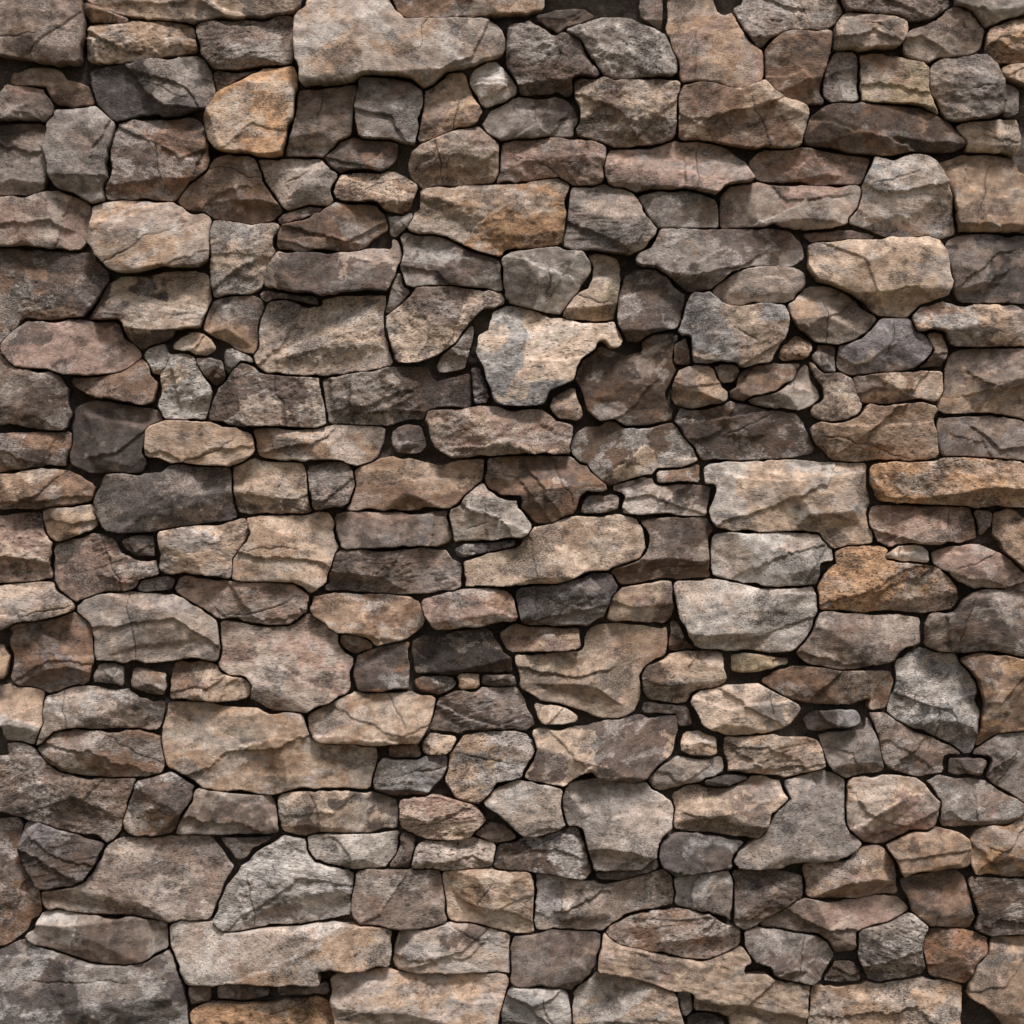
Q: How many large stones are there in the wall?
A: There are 200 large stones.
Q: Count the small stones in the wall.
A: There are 57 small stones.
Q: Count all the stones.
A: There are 257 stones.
